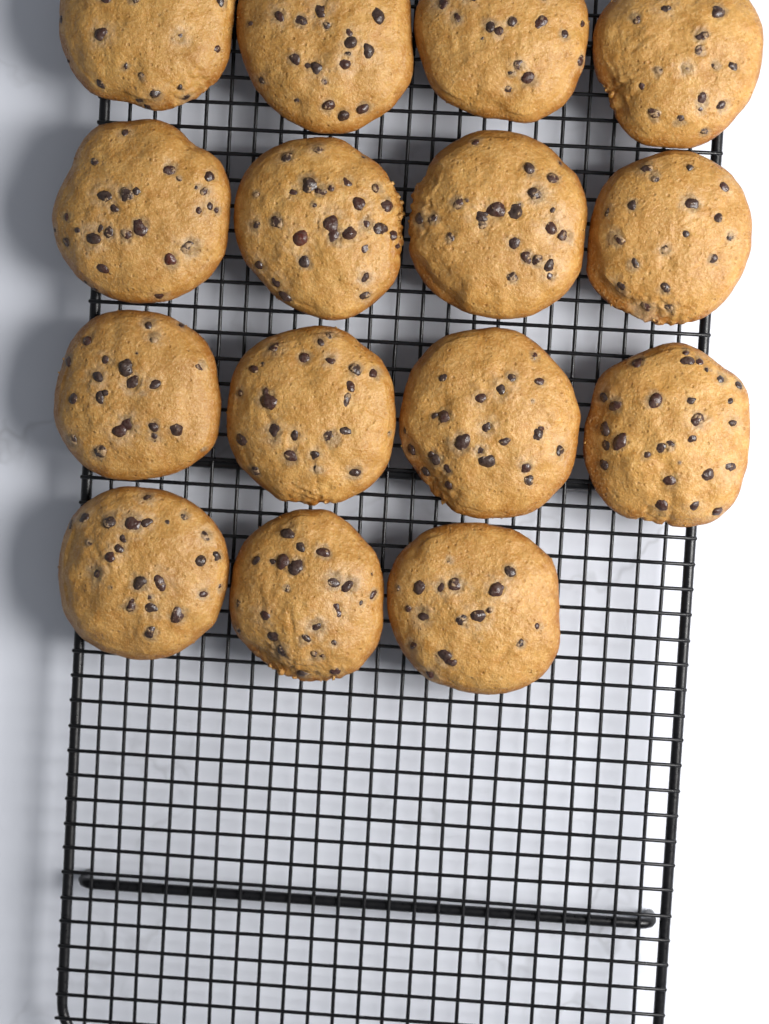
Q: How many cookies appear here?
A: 15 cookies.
